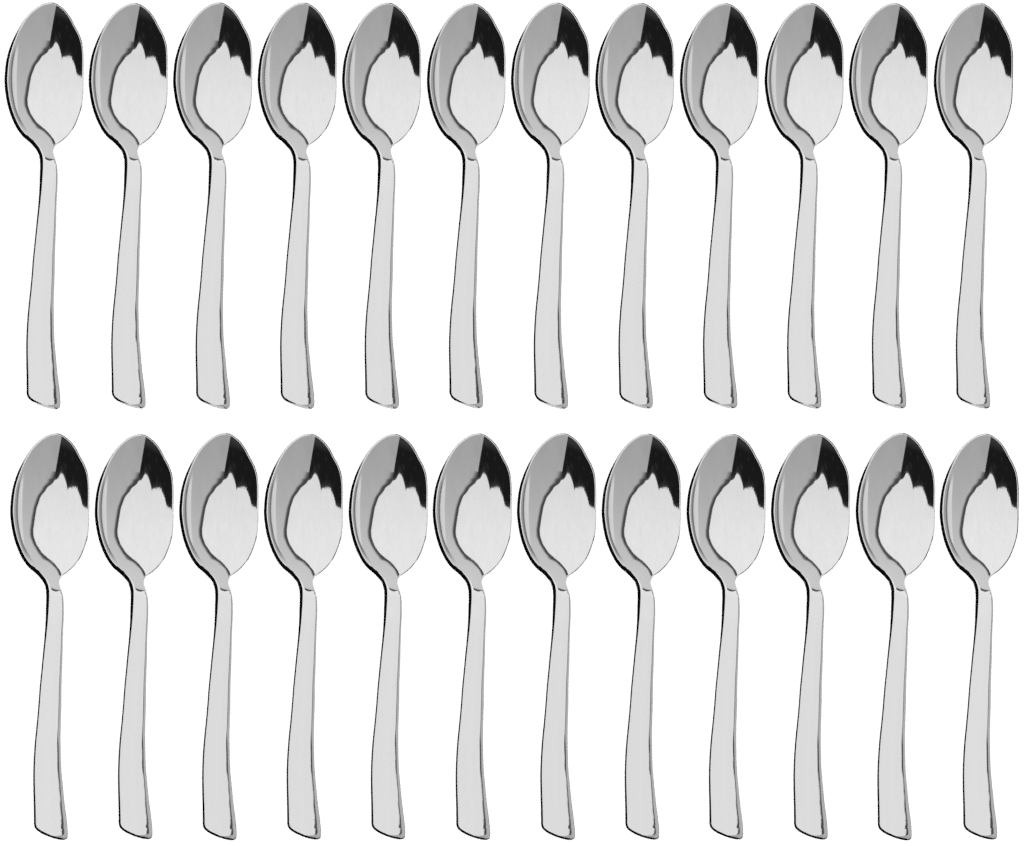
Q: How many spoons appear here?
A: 24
